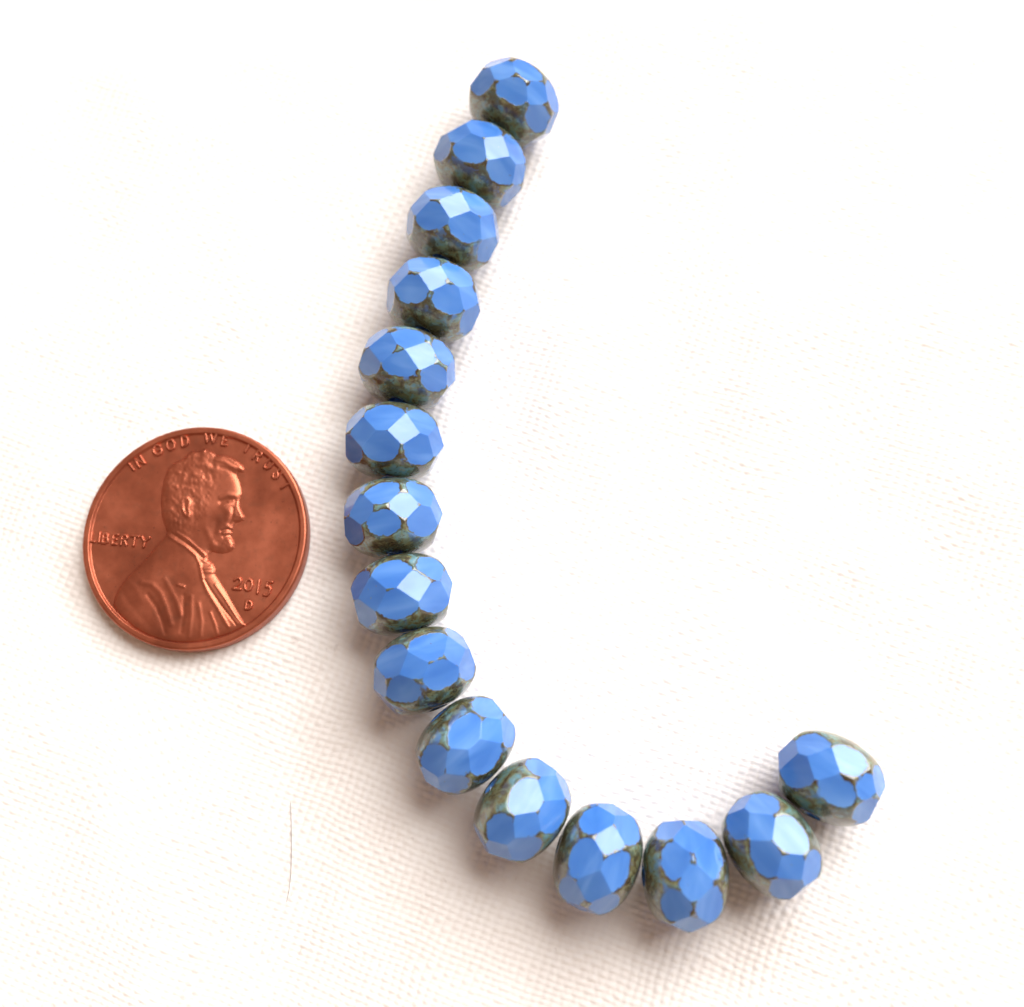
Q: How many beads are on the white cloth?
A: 15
